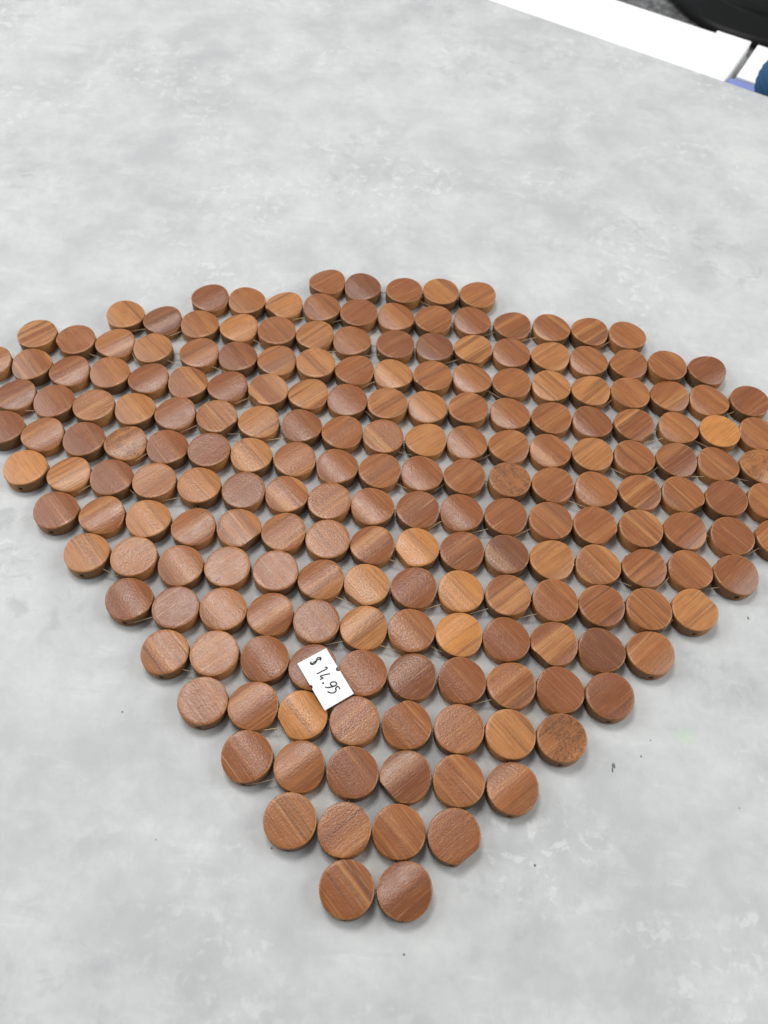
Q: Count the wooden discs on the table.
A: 200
